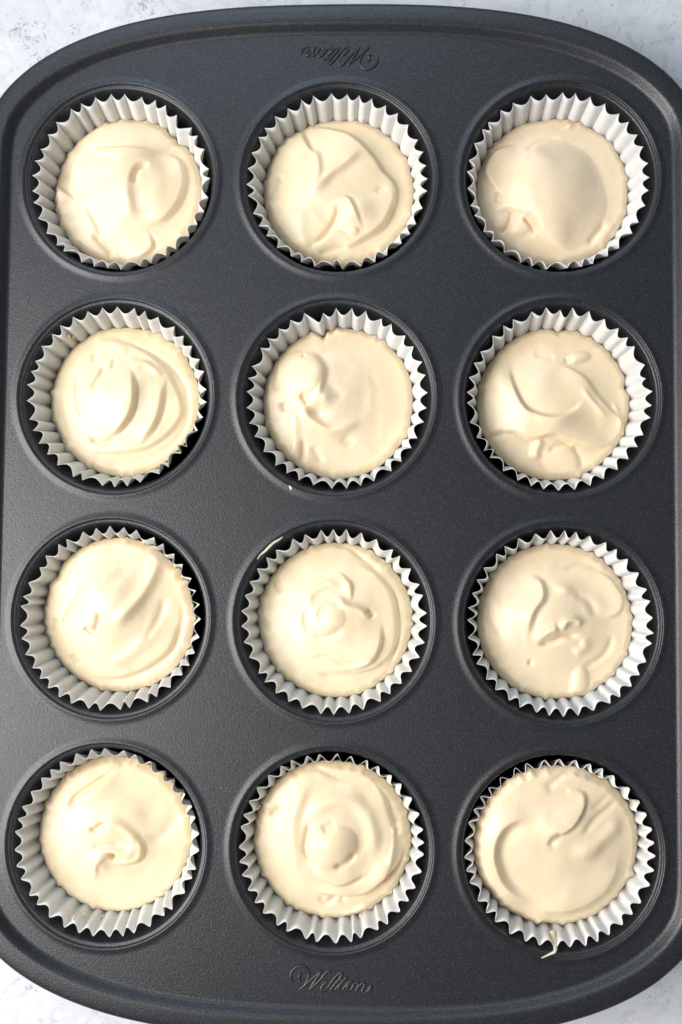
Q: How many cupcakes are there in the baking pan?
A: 12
